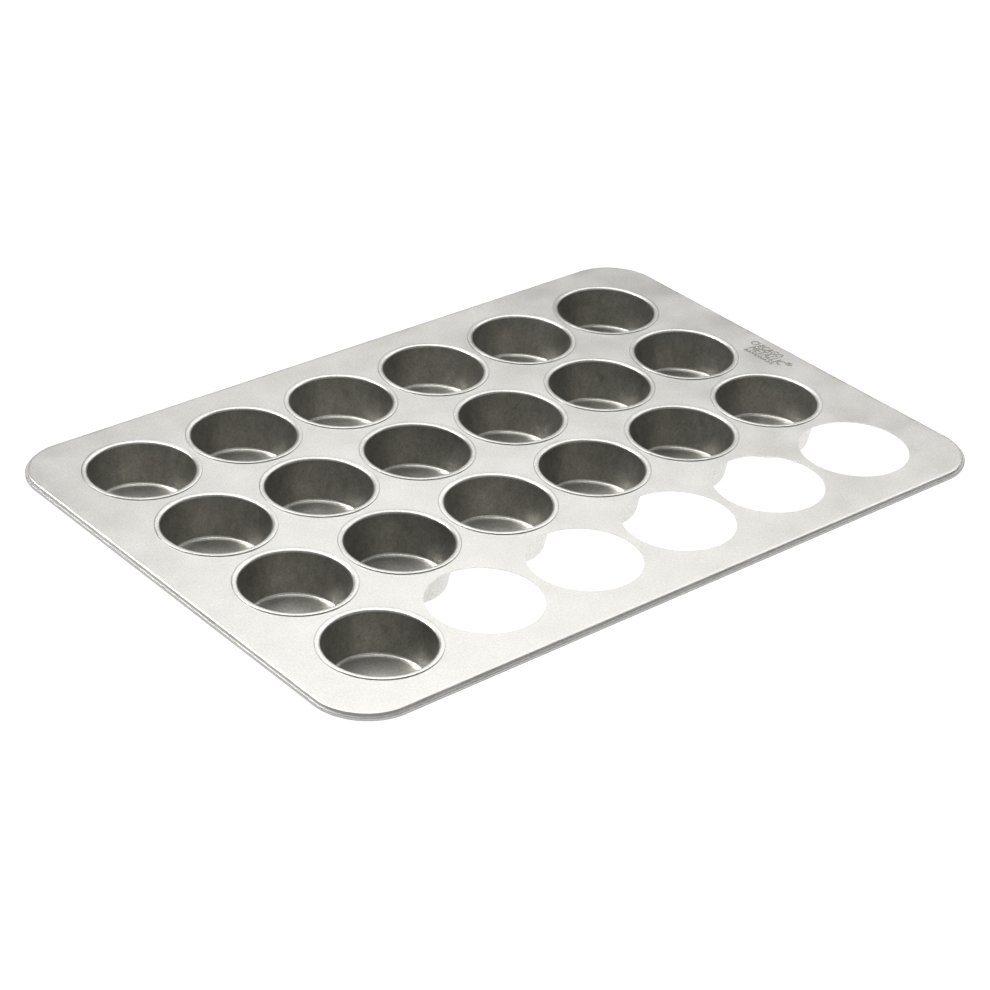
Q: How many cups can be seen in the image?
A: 19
